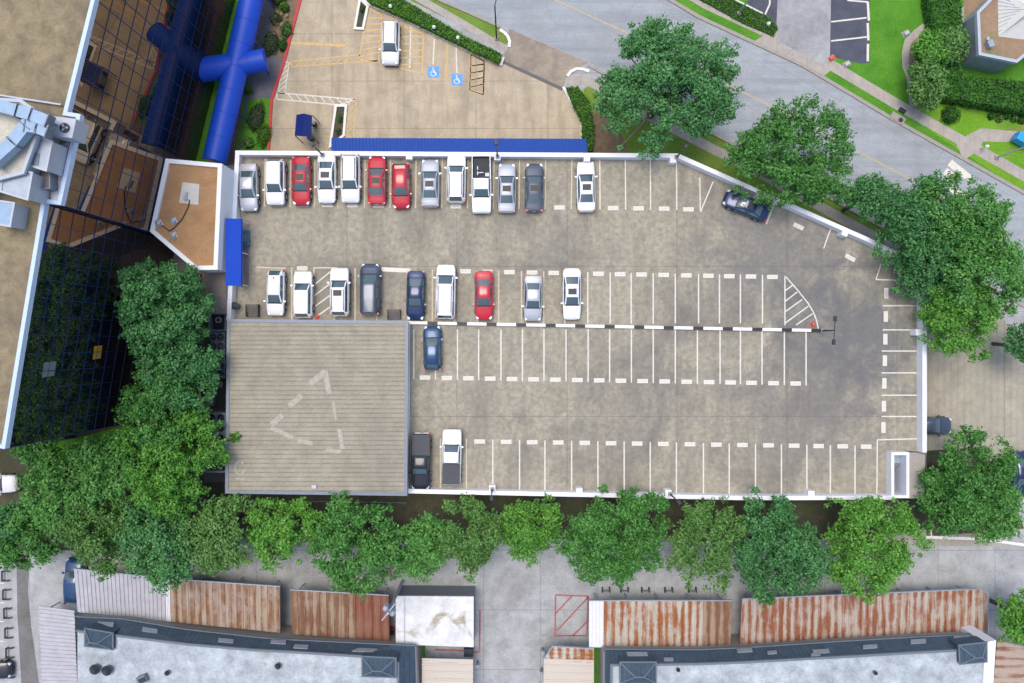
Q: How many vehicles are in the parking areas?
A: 32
